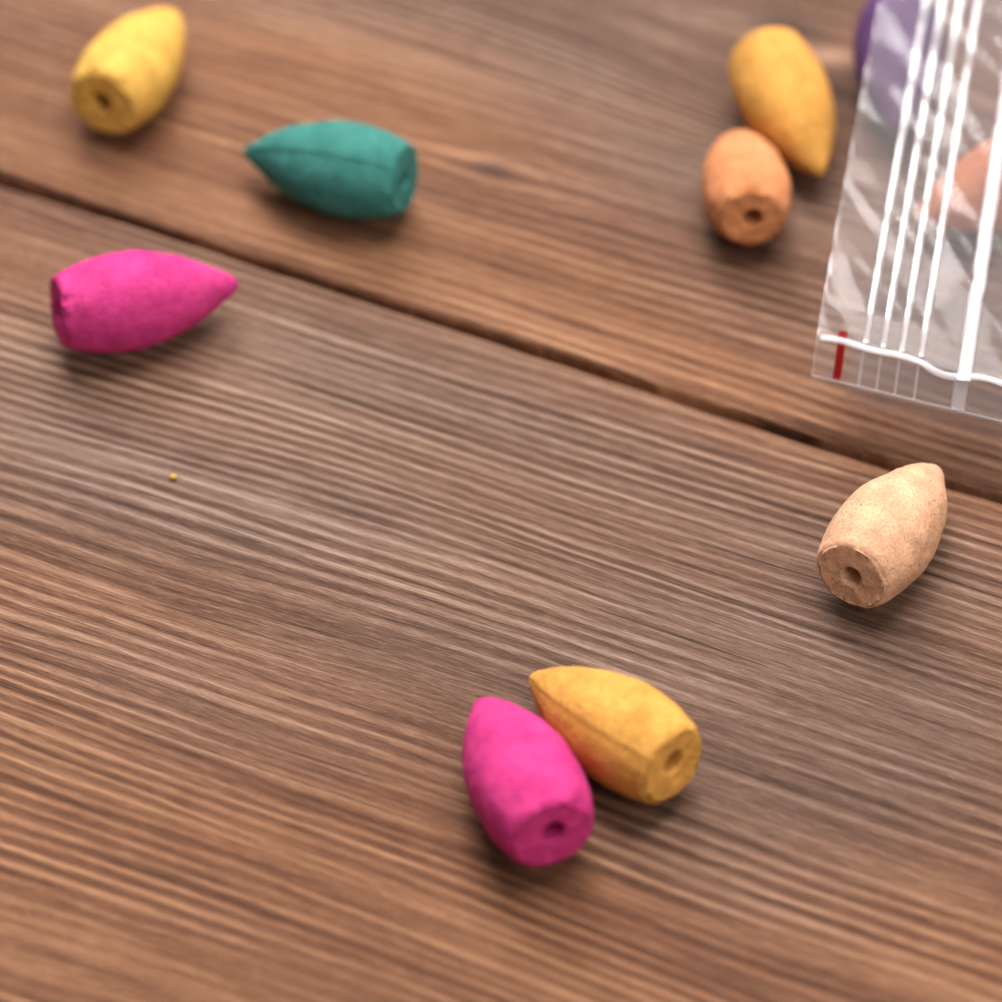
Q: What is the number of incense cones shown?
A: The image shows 10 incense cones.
